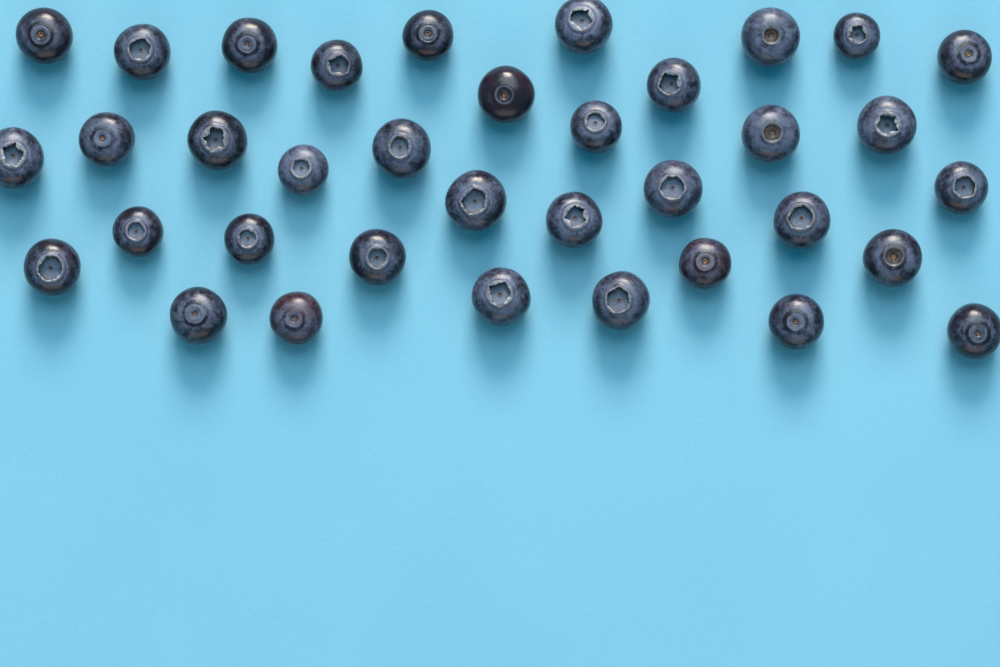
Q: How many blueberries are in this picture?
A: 36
